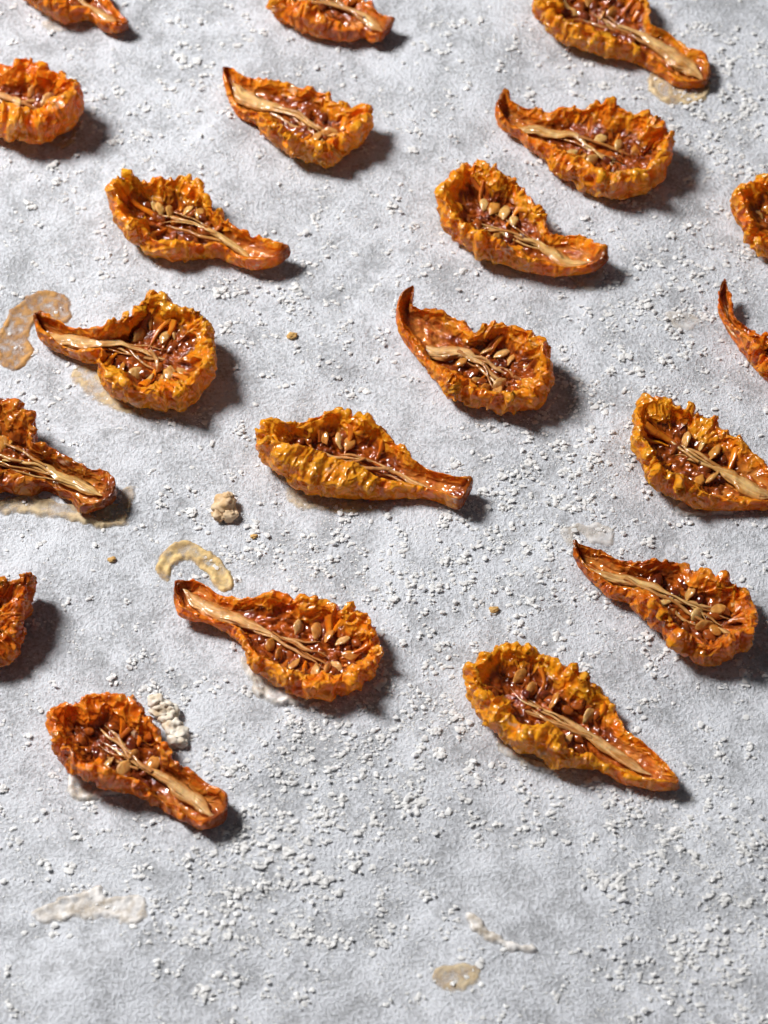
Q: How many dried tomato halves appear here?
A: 20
